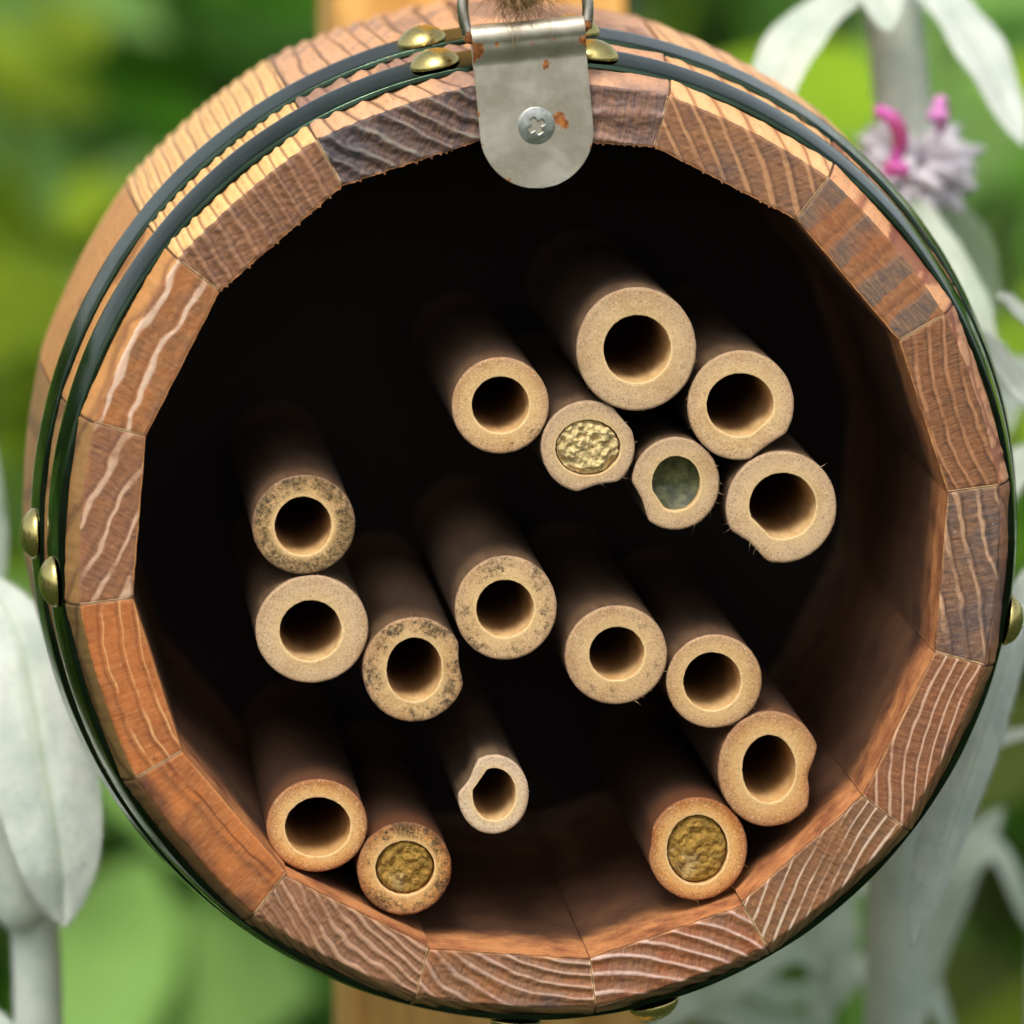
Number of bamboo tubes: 17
